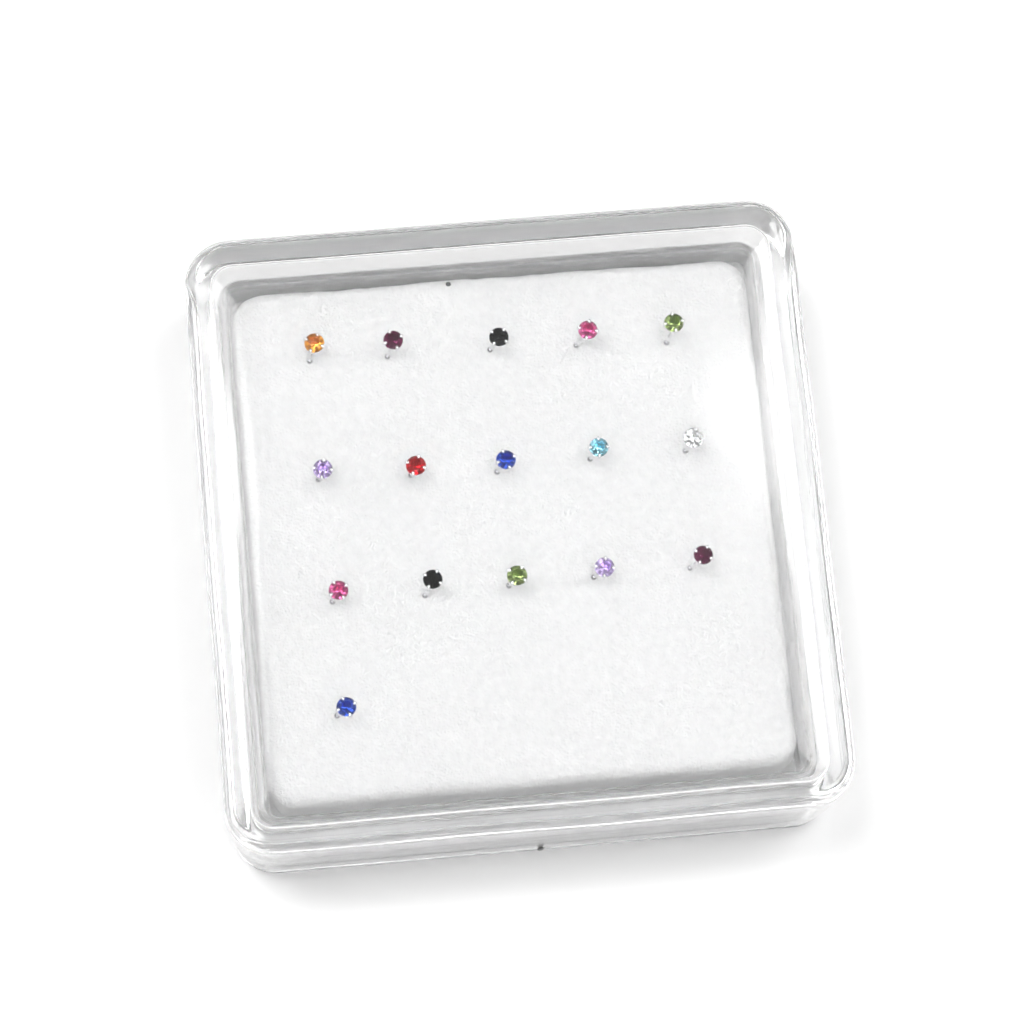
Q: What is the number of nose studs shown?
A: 16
